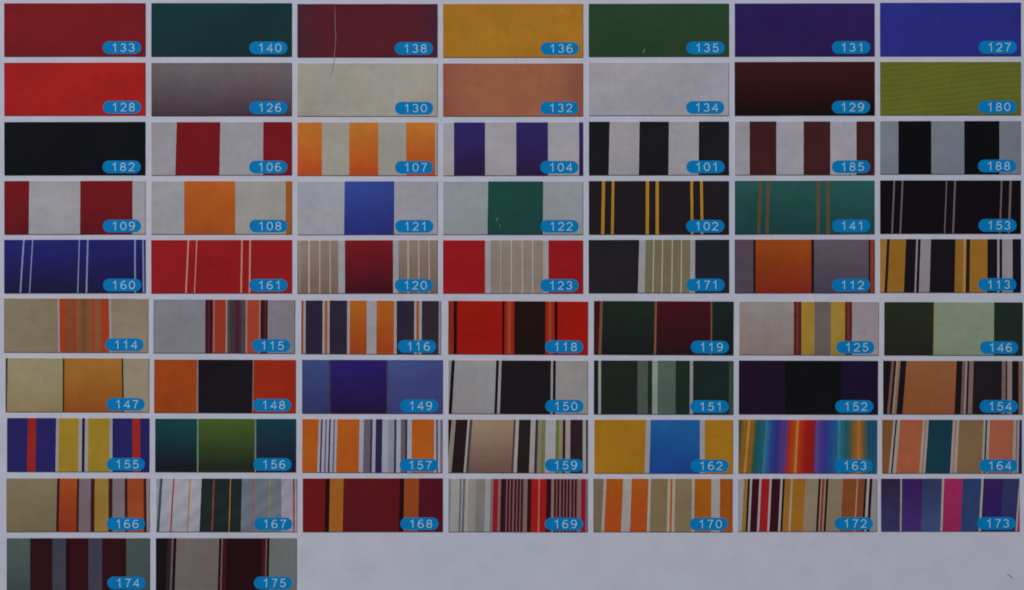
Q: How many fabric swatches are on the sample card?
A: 65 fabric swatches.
